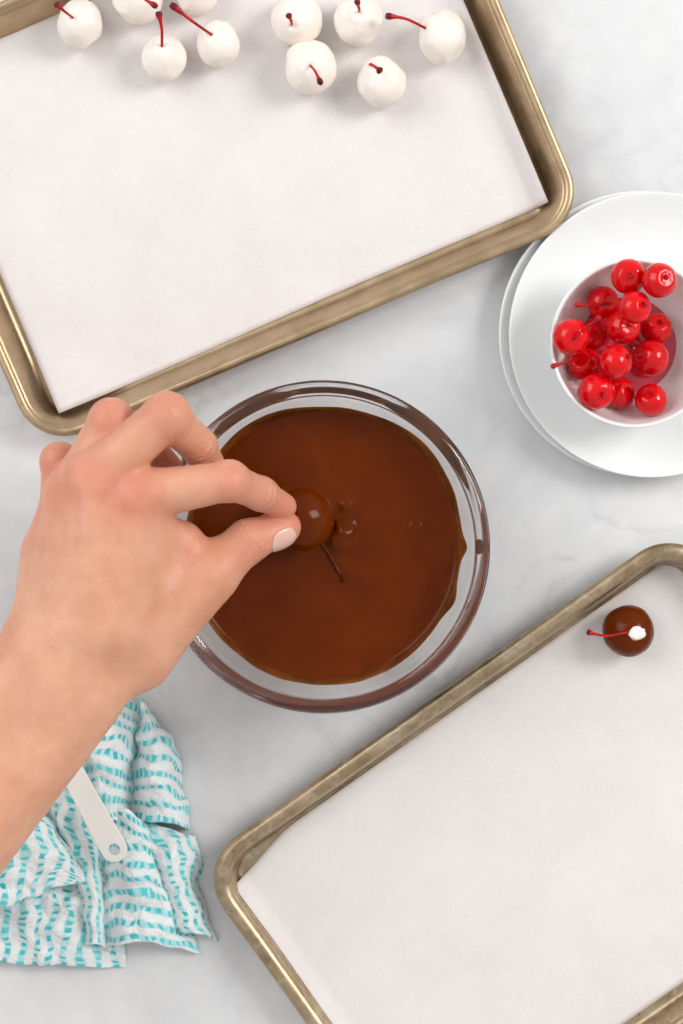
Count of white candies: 10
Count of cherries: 14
